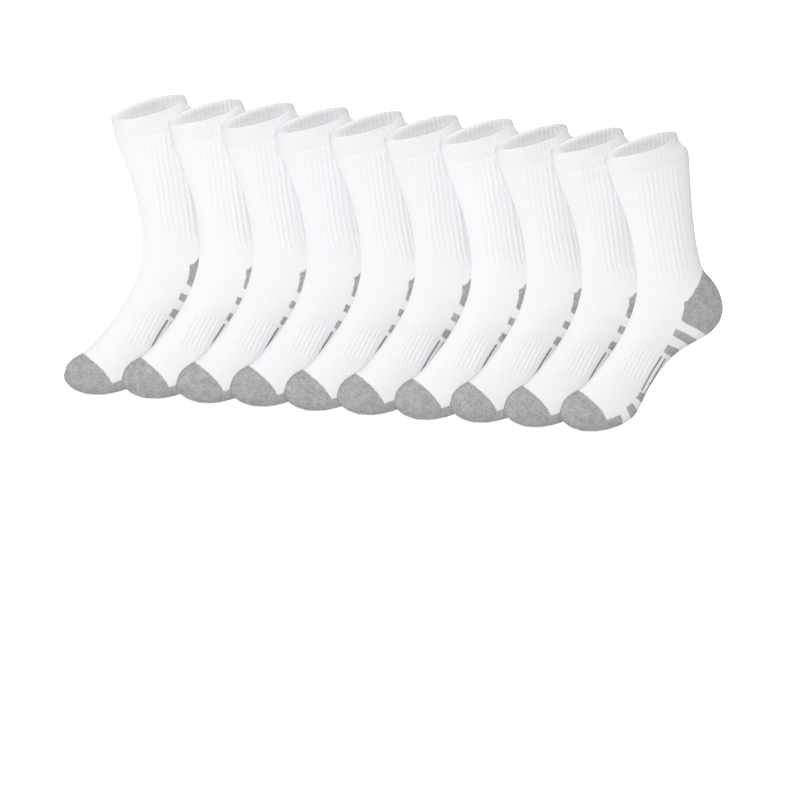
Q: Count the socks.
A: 10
